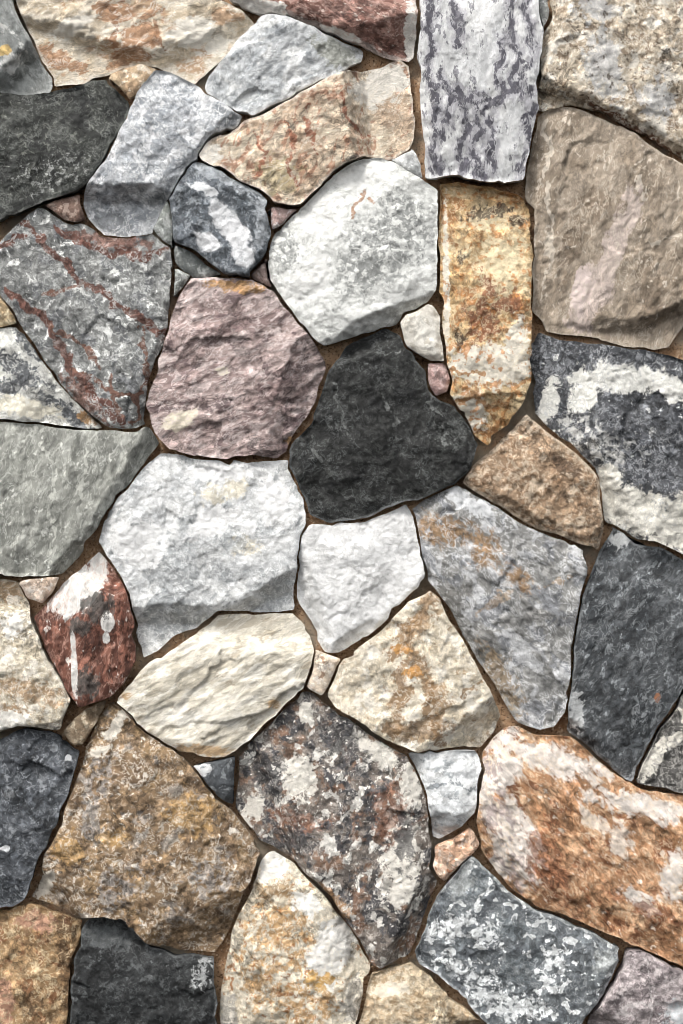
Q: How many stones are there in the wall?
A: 57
